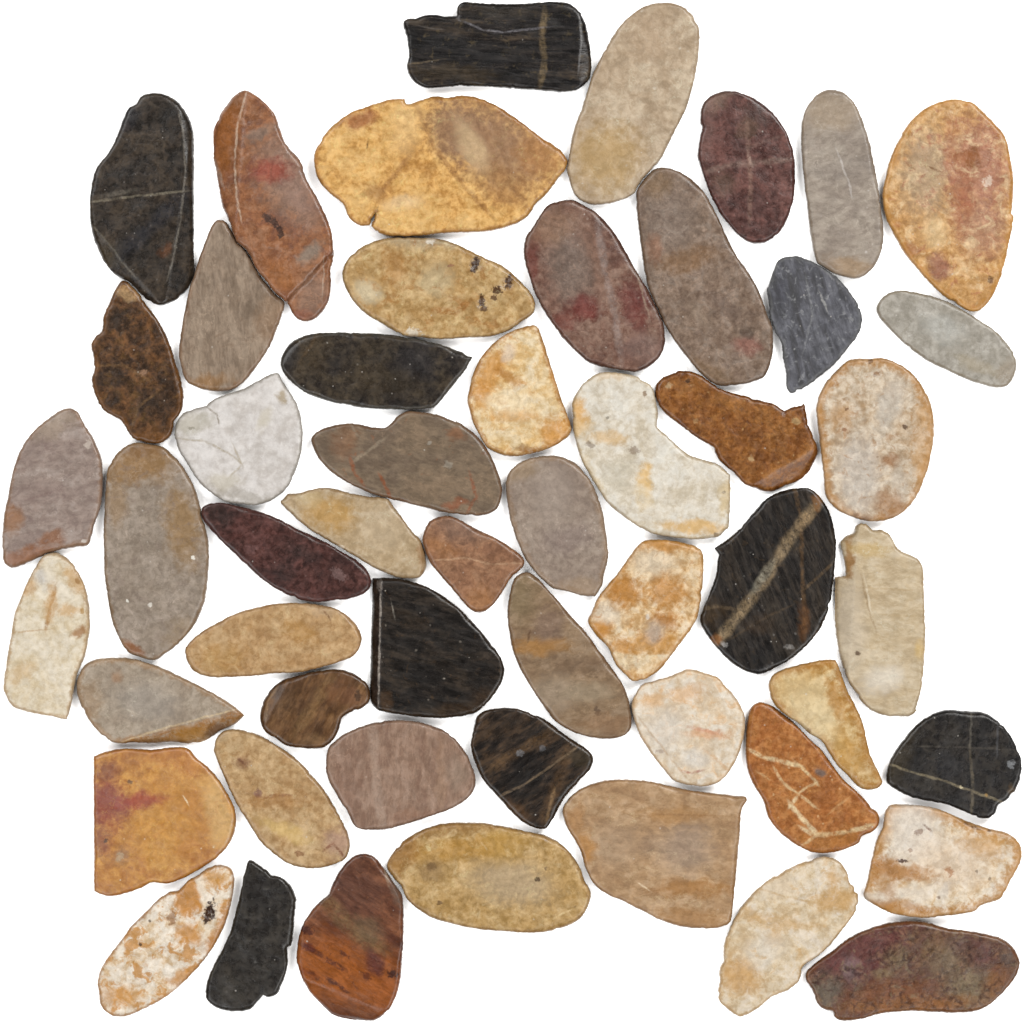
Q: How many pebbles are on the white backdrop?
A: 53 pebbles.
